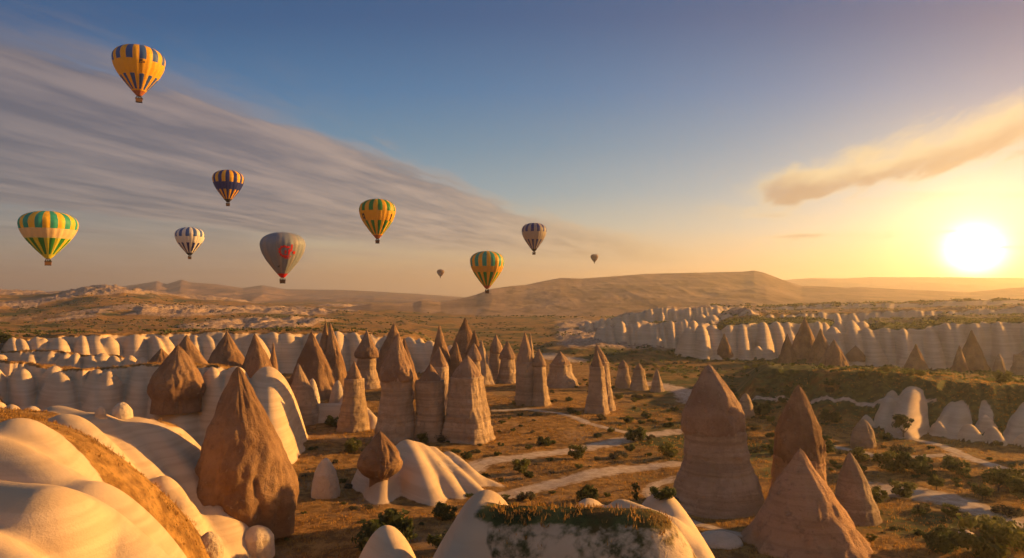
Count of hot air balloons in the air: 10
